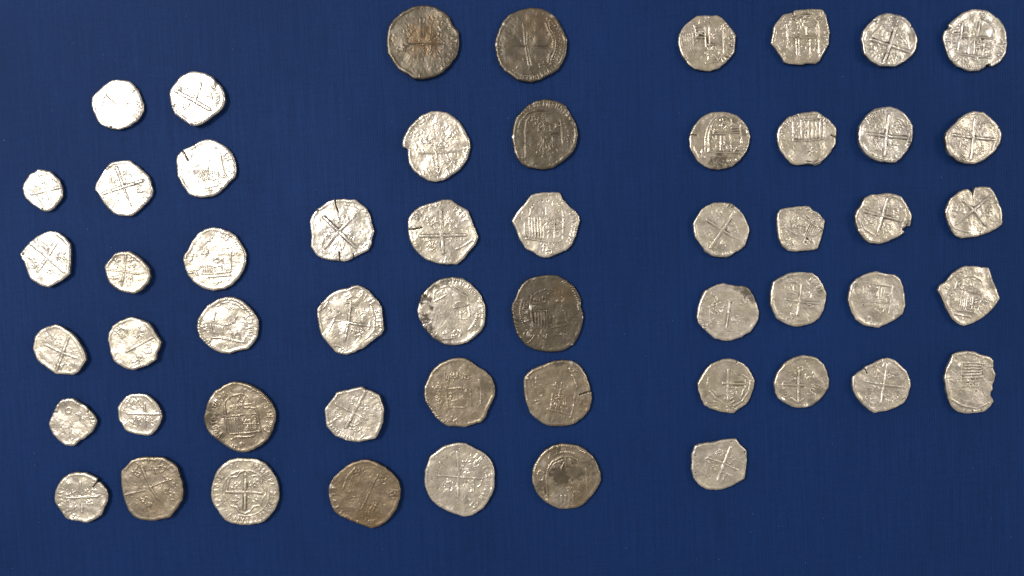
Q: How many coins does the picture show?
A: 54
